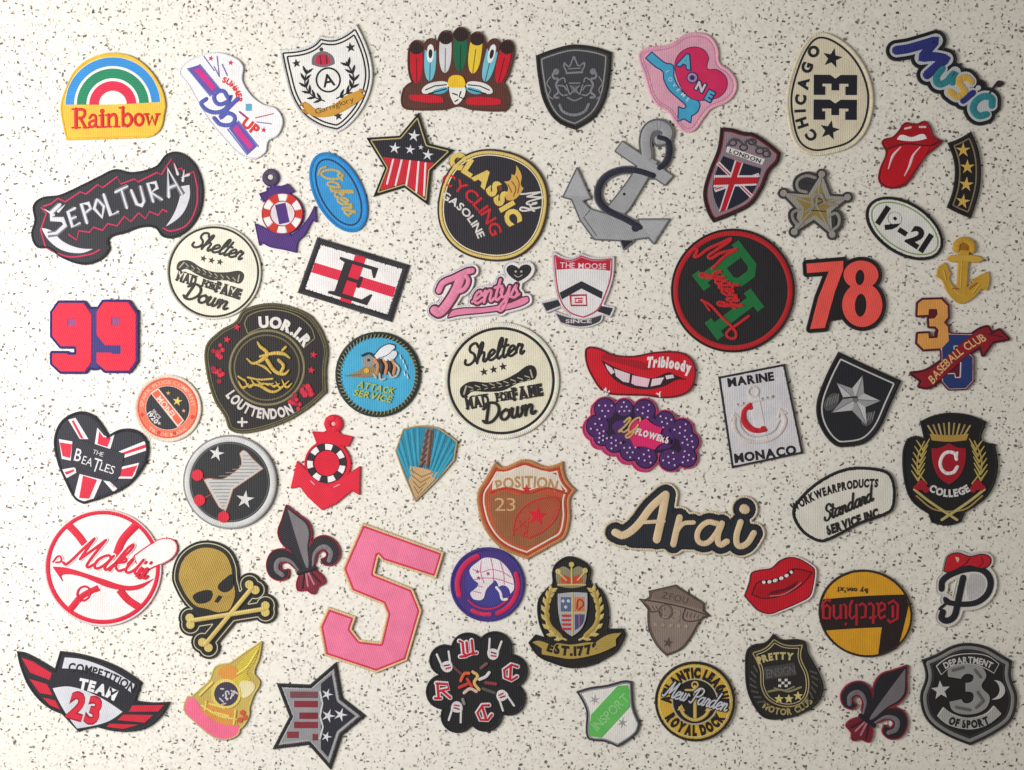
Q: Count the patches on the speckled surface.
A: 63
